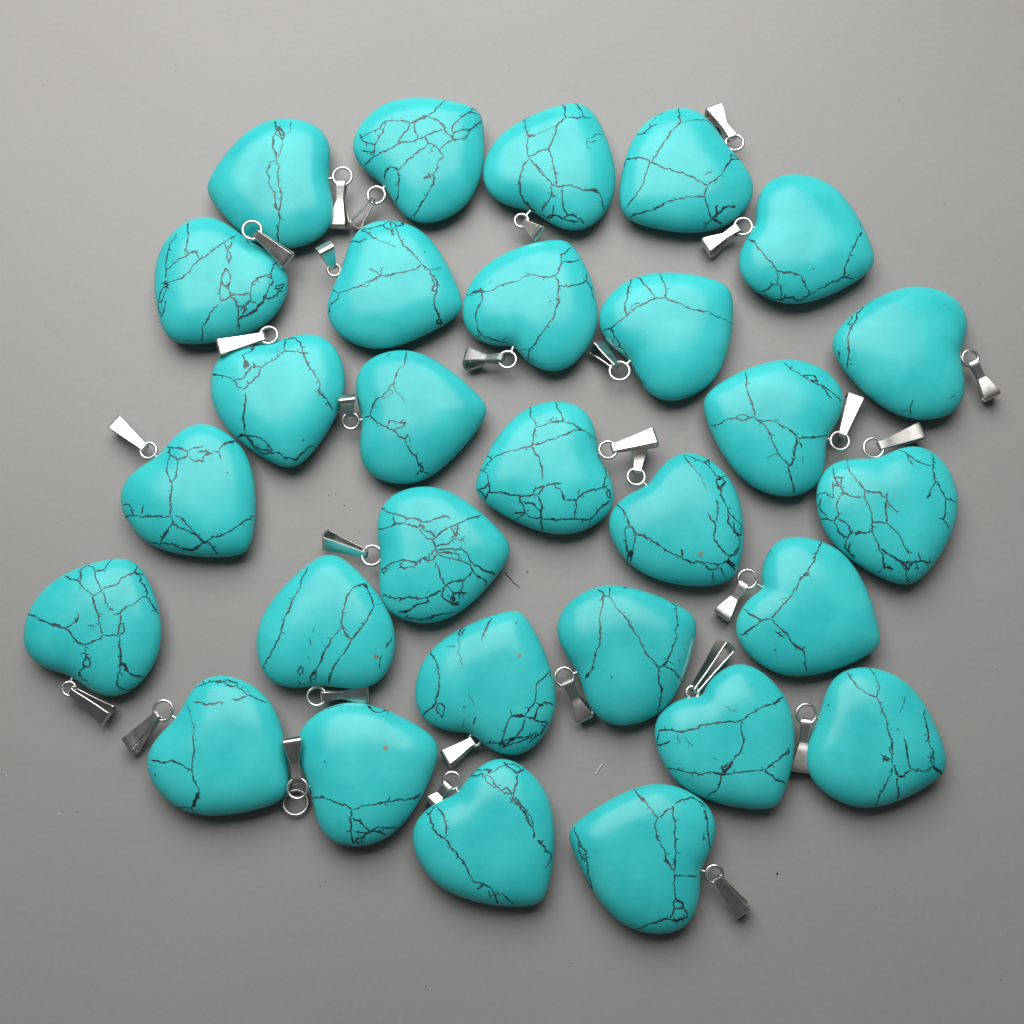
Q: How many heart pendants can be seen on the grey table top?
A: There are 29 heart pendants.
